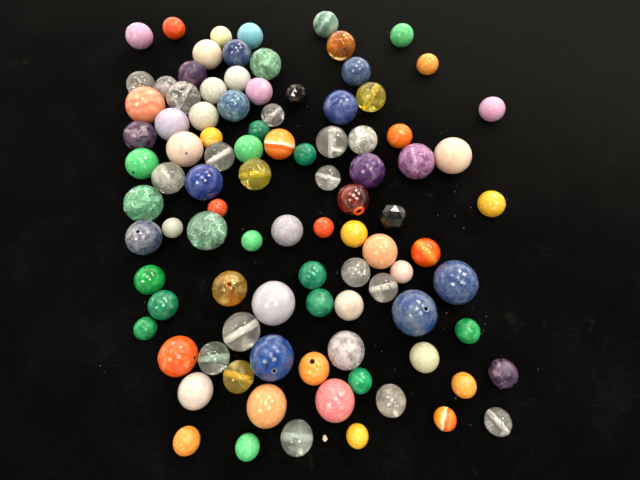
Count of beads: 96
